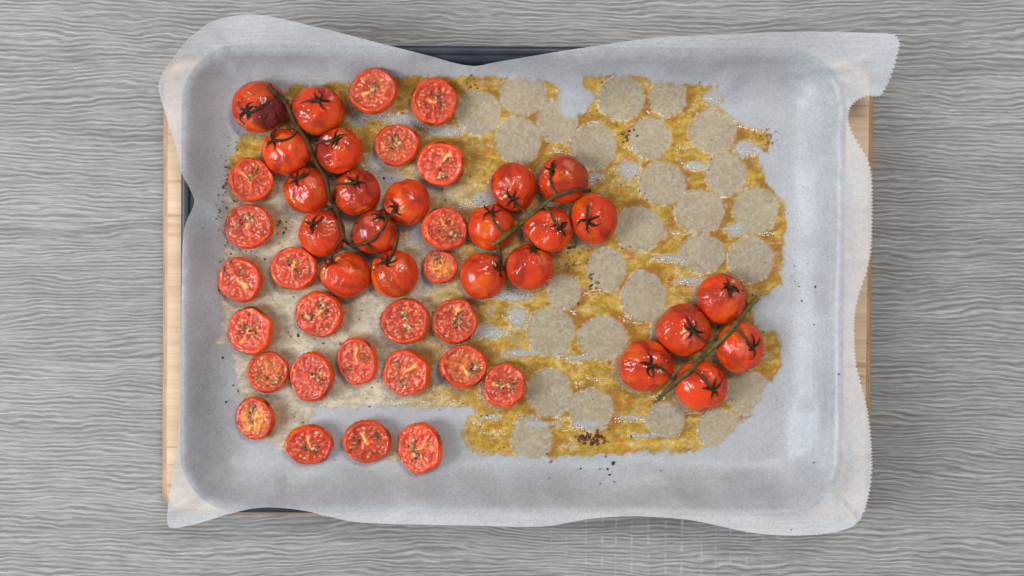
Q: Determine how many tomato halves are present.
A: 24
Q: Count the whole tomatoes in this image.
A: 23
